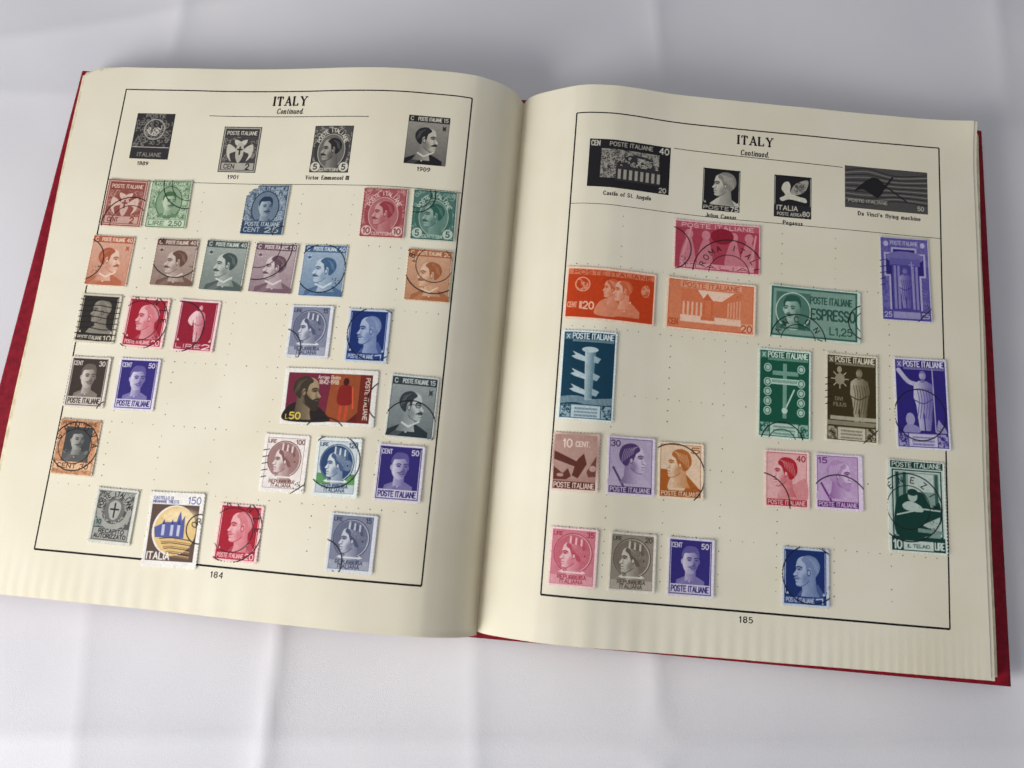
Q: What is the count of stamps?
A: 47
